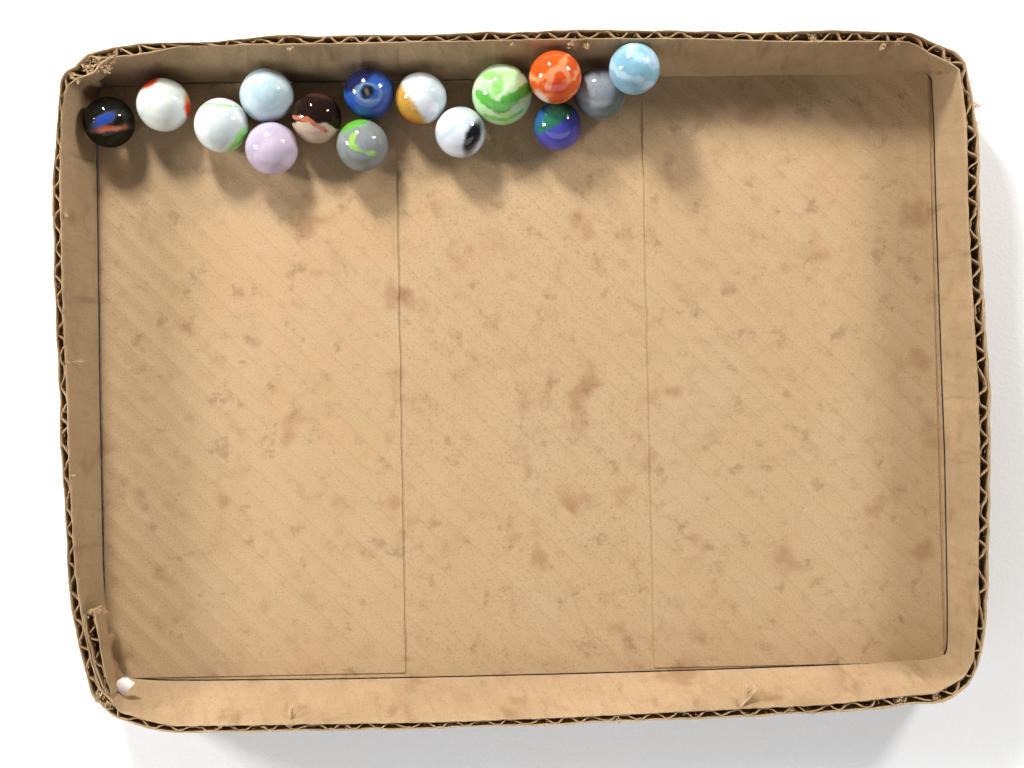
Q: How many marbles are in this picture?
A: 15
